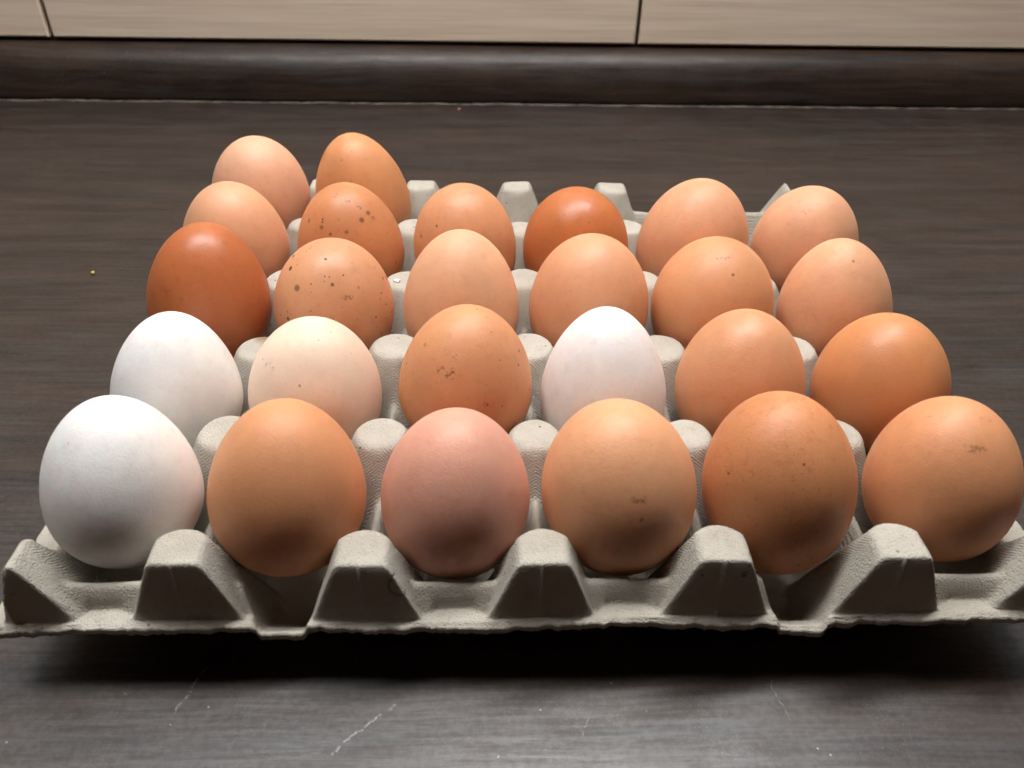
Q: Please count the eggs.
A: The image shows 26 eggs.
